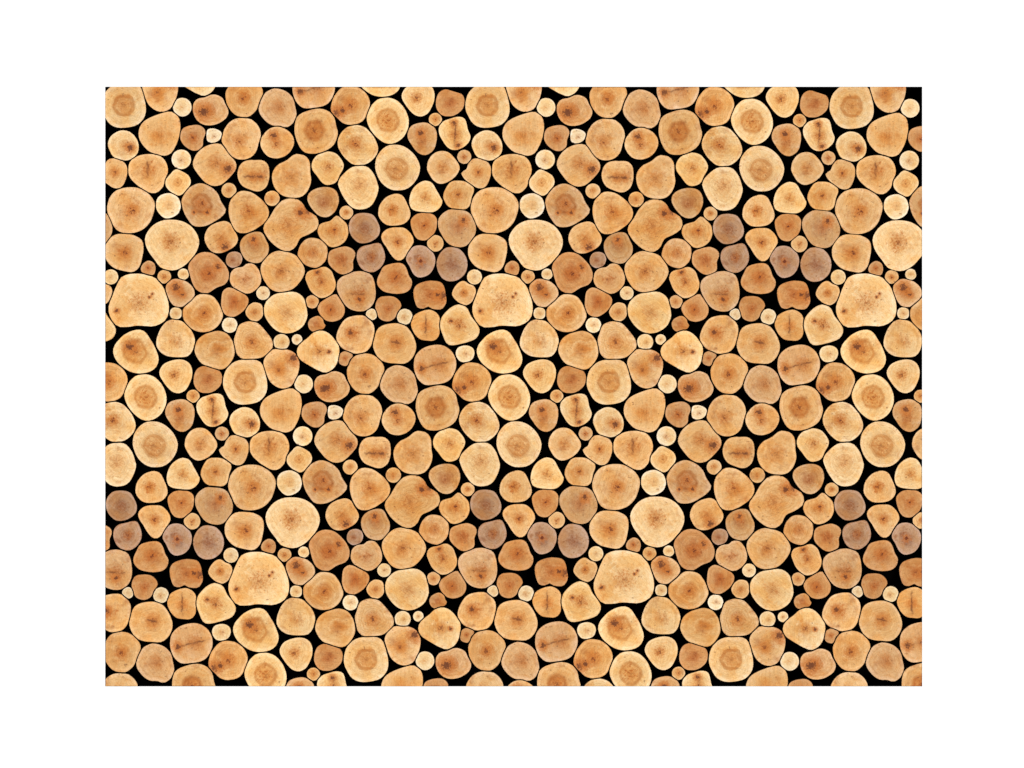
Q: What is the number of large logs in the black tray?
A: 200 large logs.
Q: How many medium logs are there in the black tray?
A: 191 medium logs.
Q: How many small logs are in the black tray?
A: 119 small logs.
